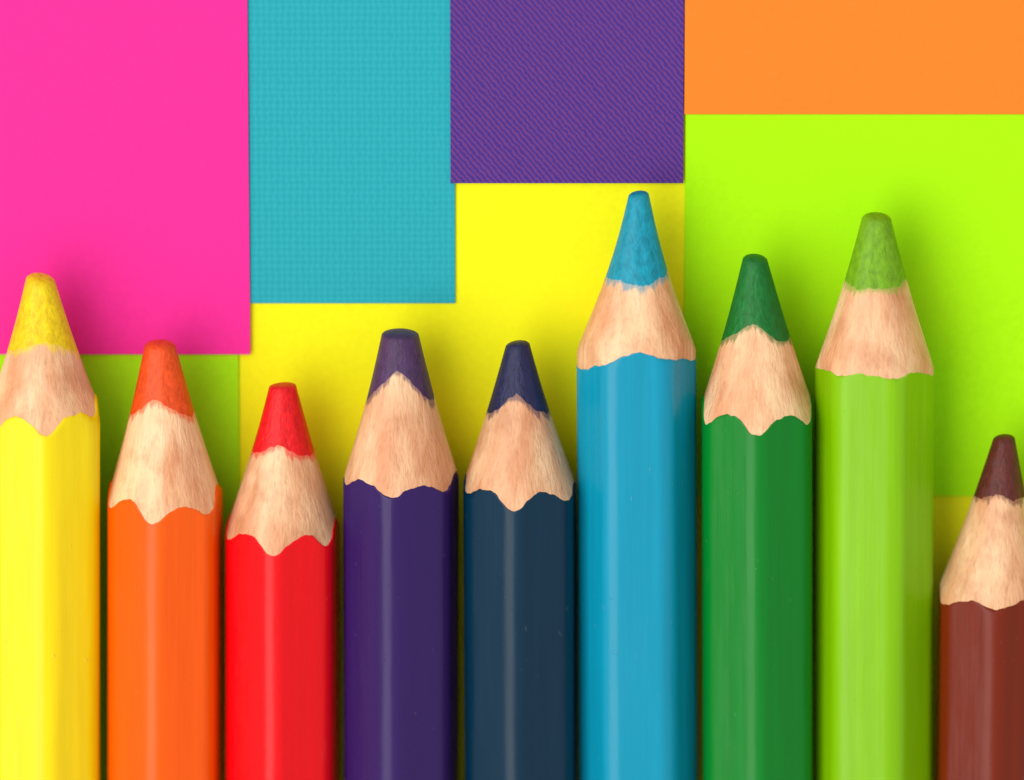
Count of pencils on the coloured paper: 9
